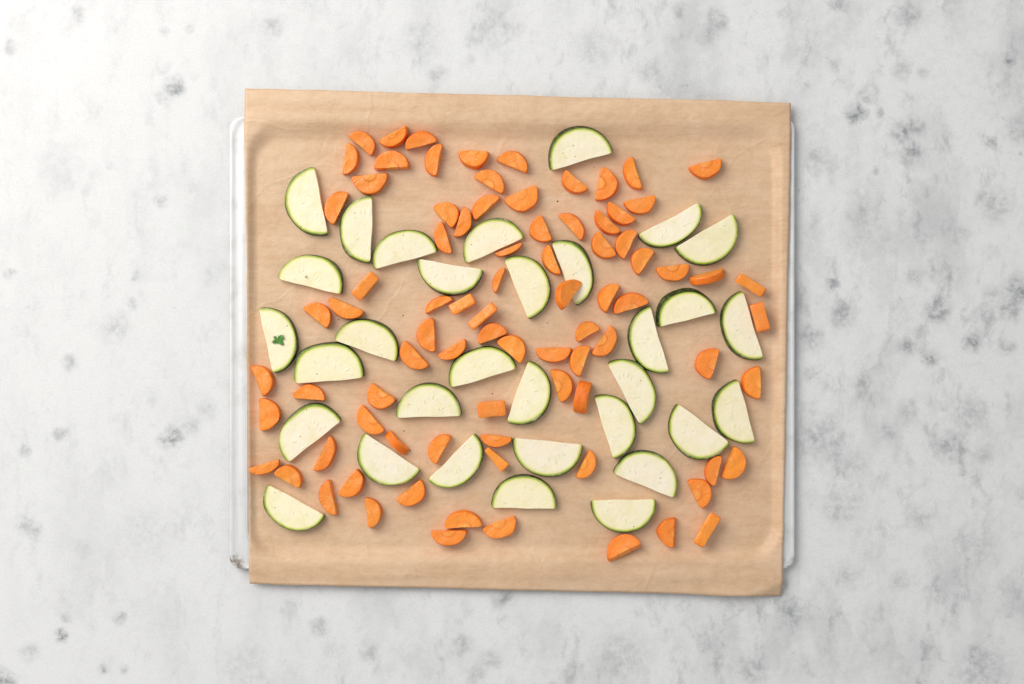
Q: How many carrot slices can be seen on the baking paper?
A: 84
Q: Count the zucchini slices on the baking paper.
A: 32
